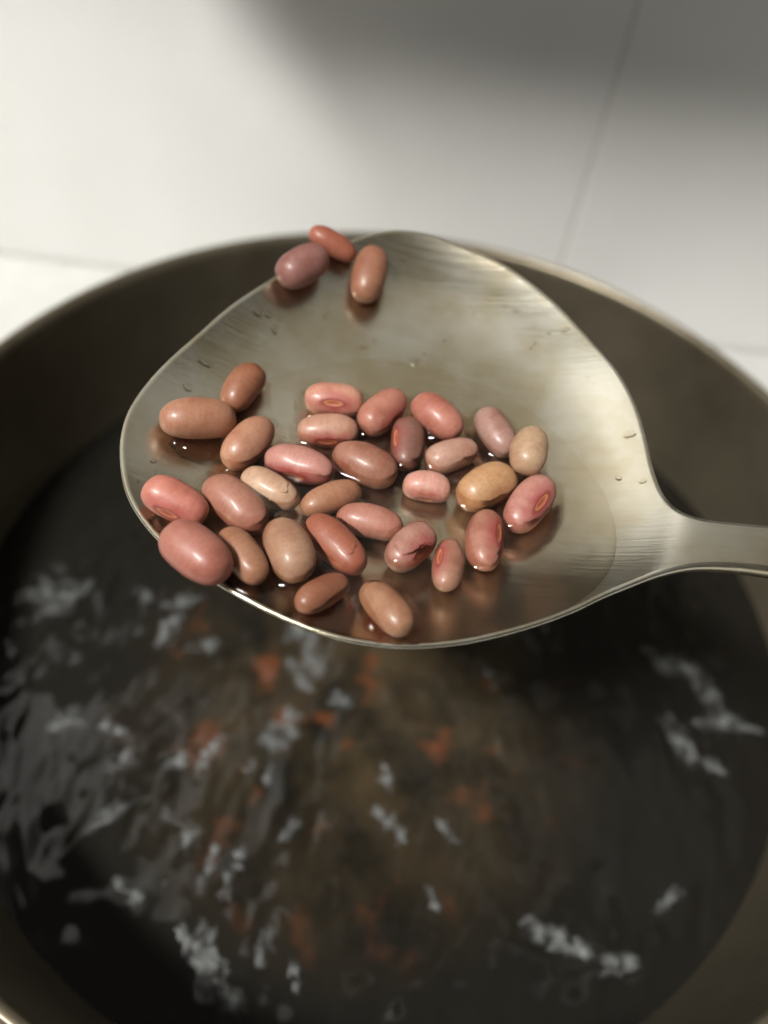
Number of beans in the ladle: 33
